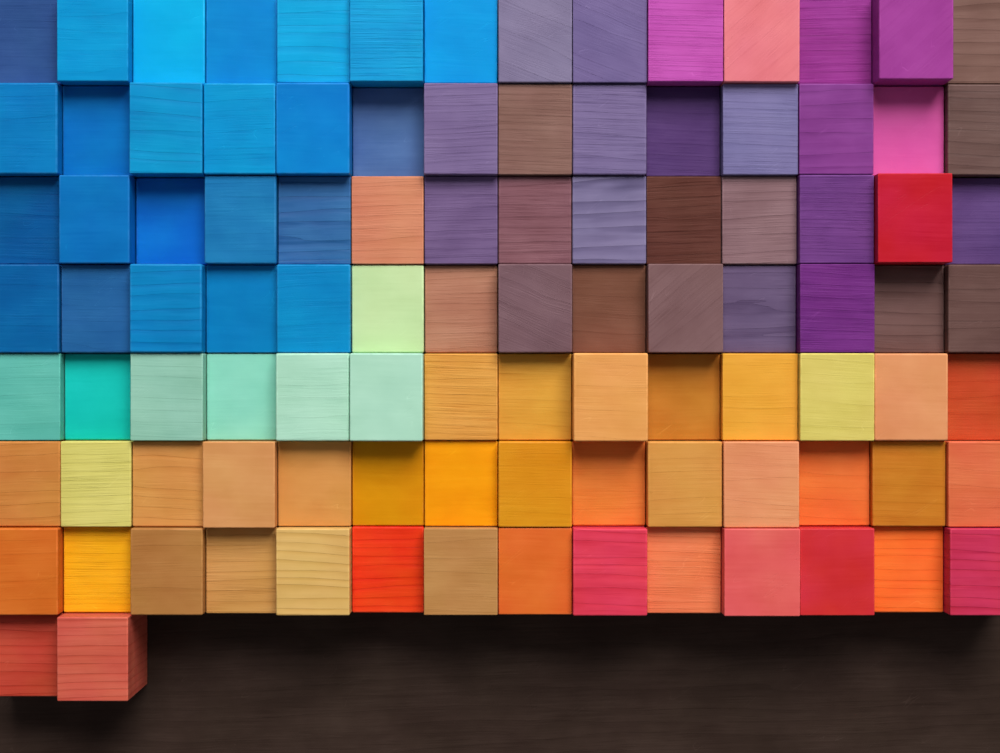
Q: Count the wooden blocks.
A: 100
